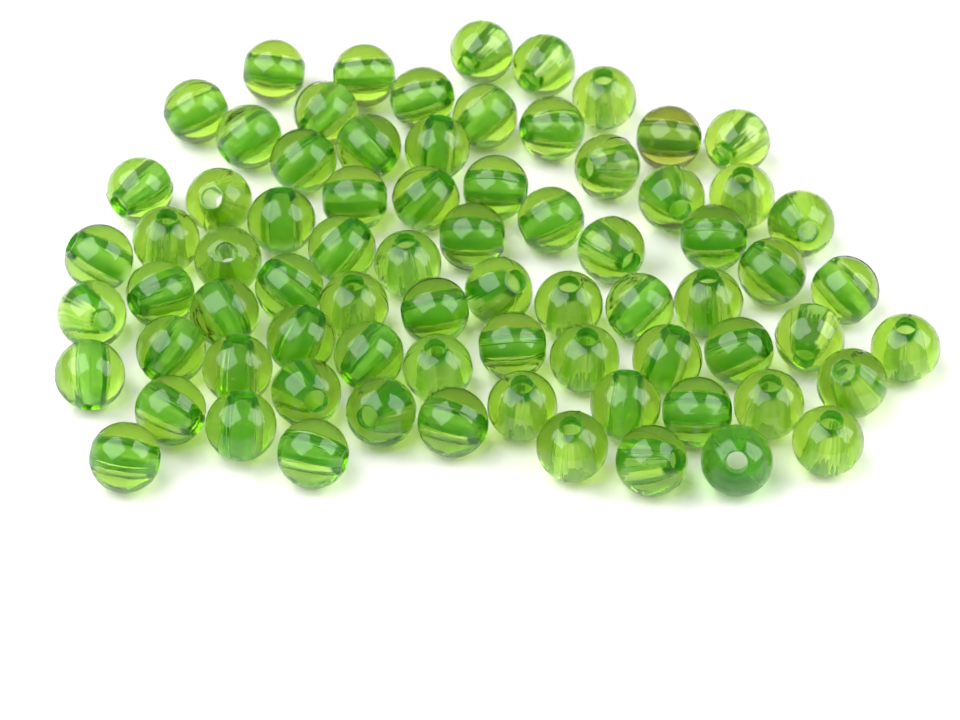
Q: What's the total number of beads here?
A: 75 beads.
